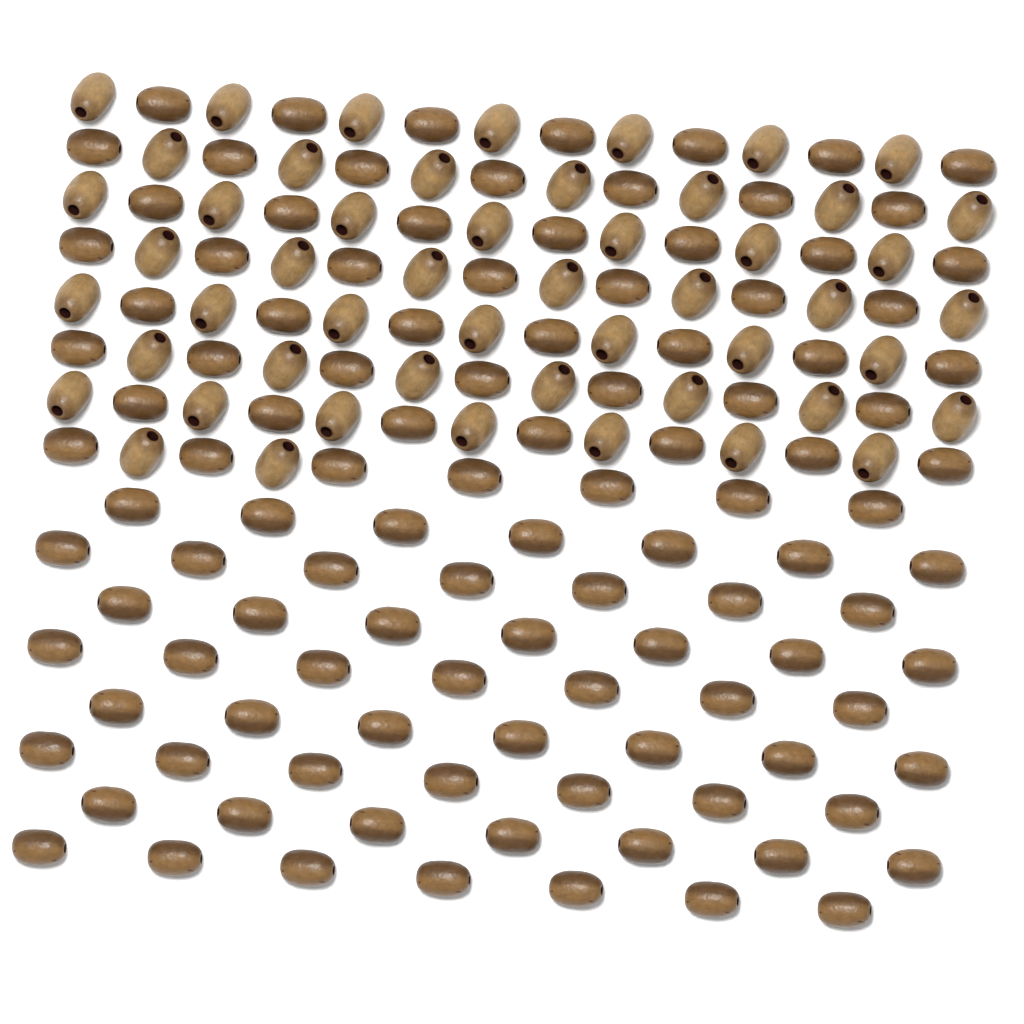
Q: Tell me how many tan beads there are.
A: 51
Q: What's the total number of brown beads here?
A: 112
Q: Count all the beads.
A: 163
